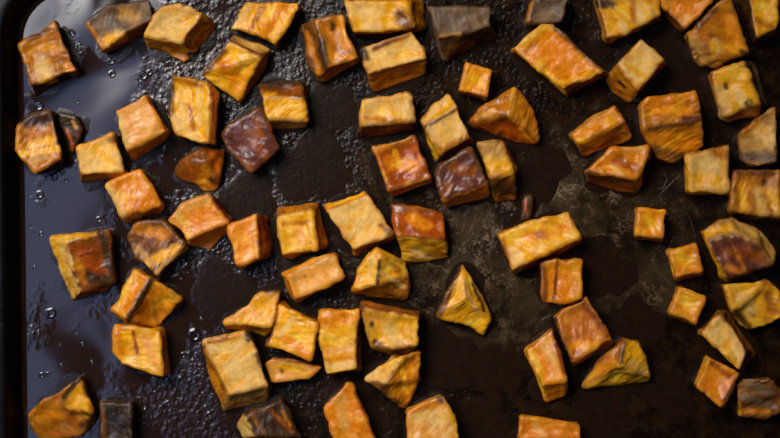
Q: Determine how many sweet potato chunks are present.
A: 78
